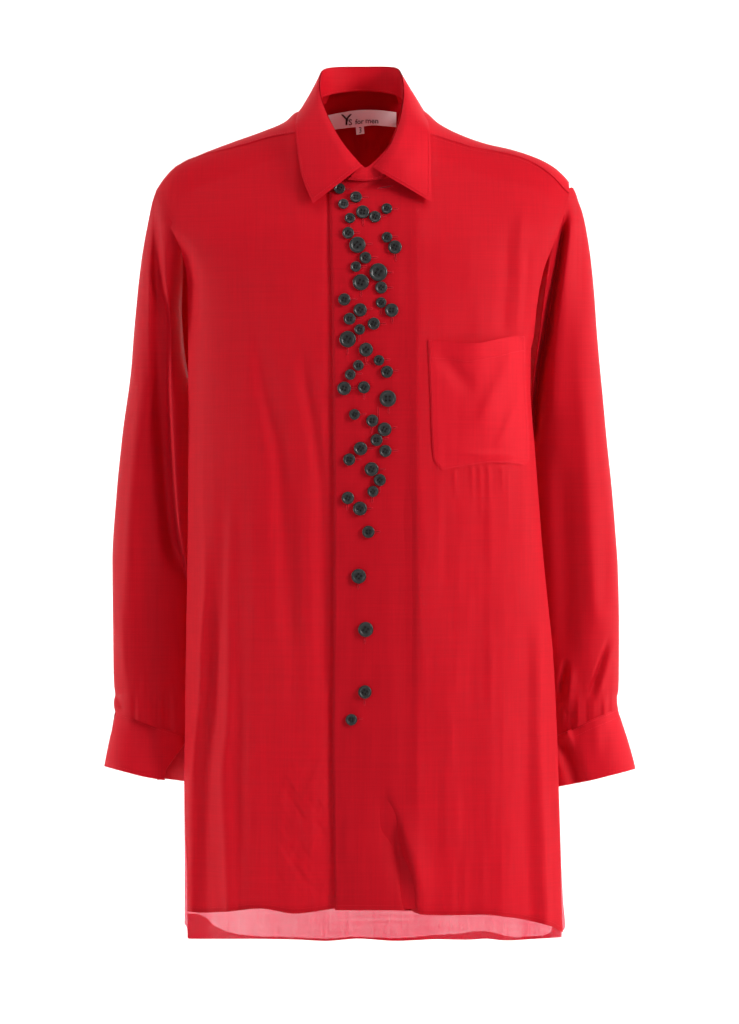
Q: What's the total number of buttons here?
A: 49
